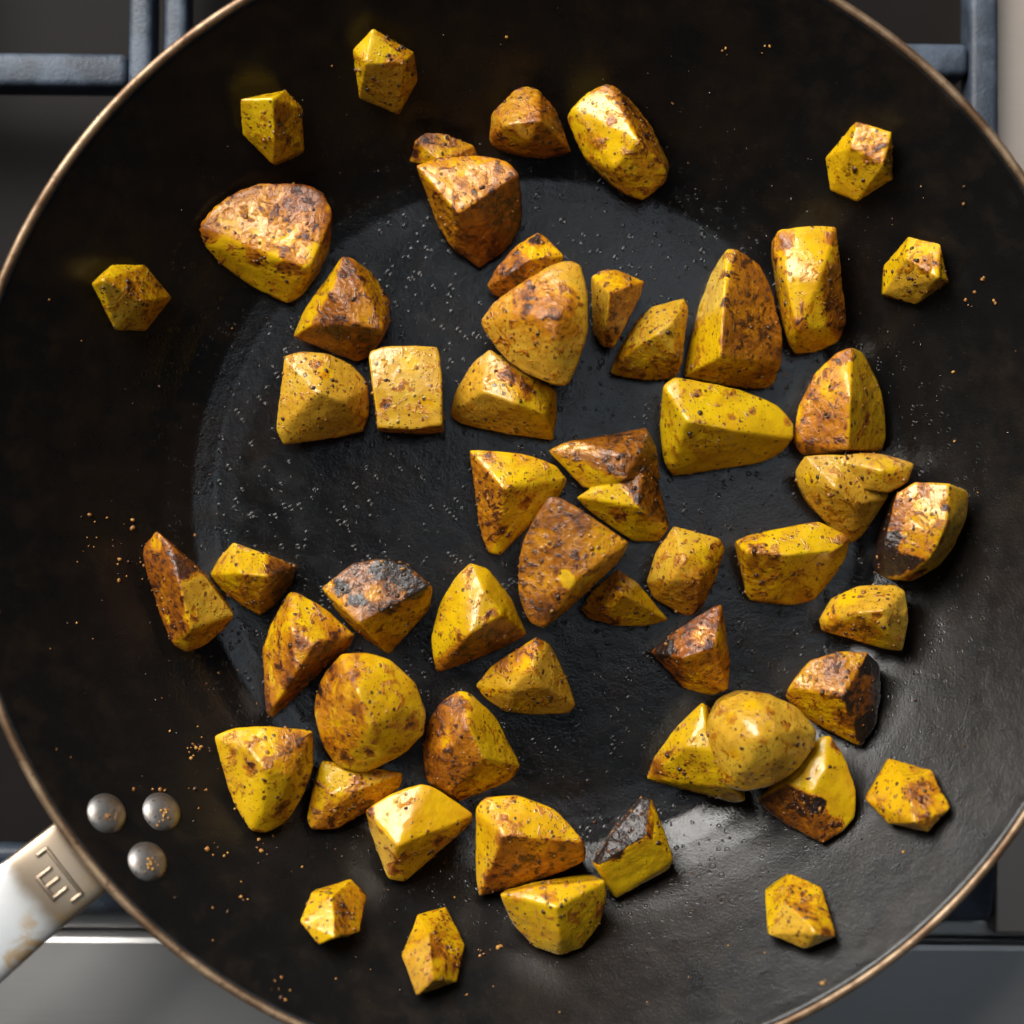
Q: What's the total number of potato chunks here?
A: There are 54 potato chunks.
